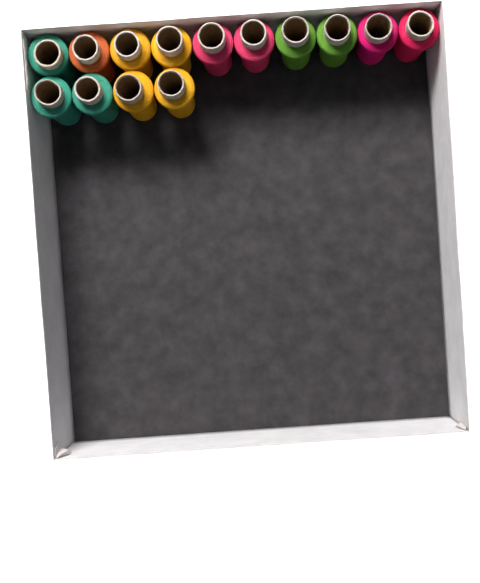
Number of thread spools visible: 14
